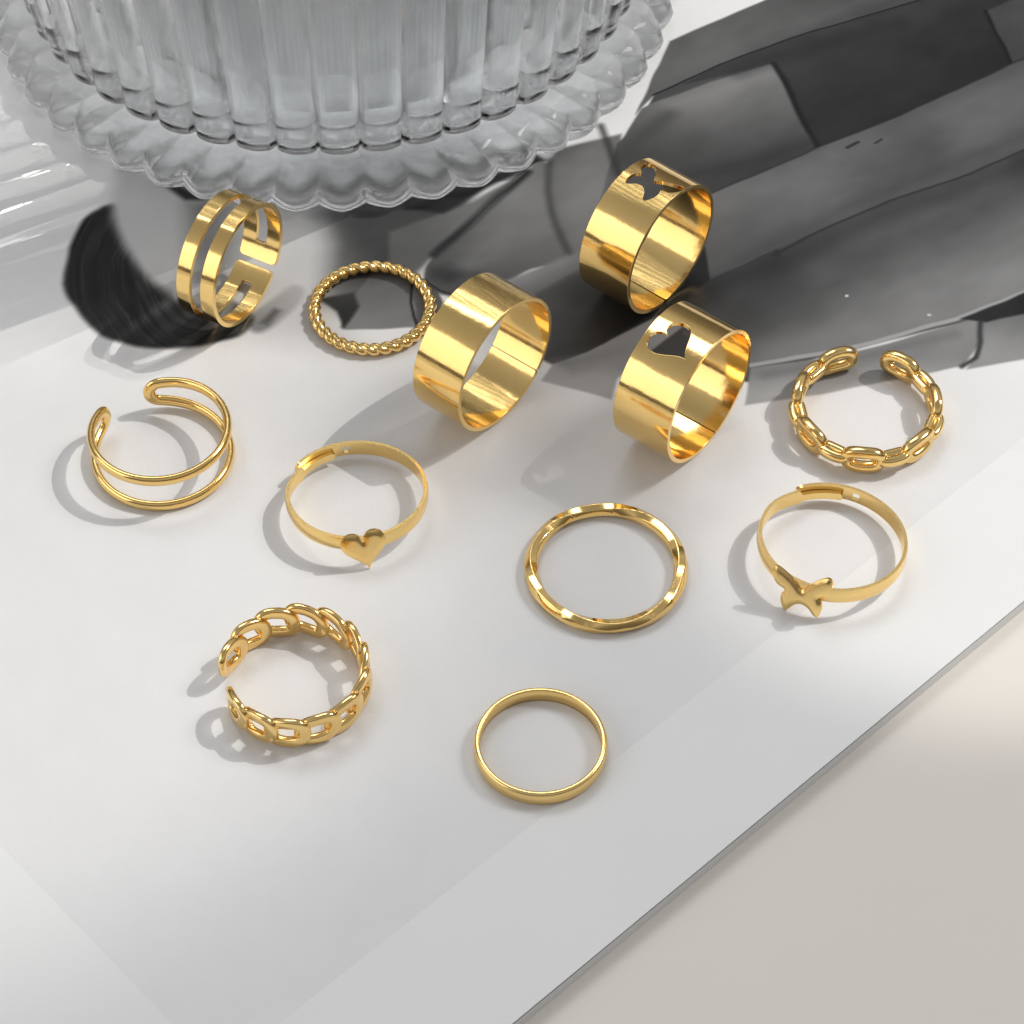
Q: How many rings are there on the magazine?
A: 12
